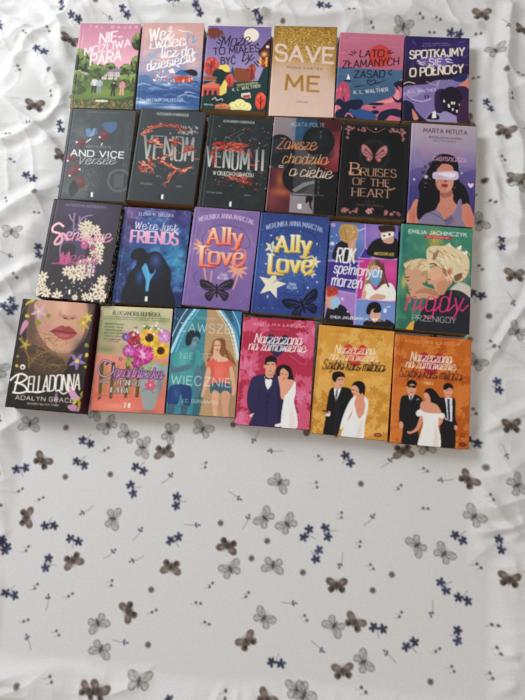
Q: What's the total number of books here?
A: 24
